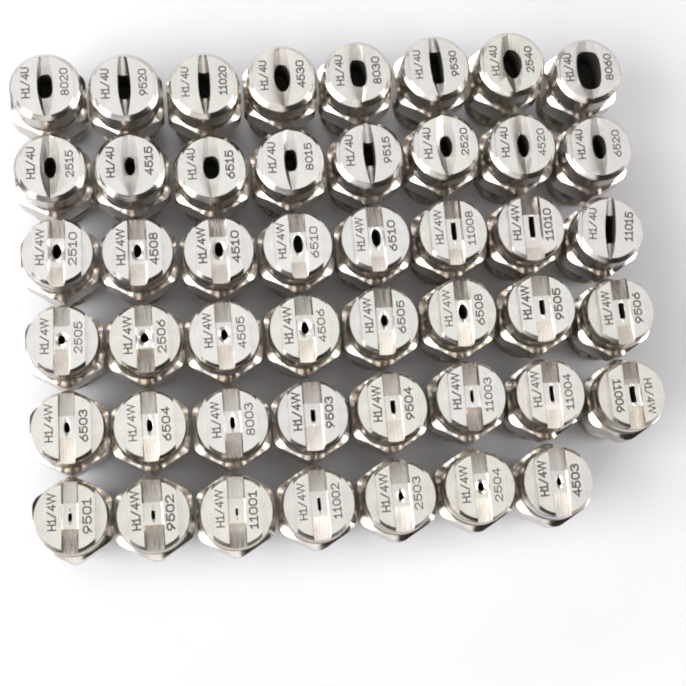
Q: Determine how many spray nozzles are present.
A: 47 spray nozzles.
